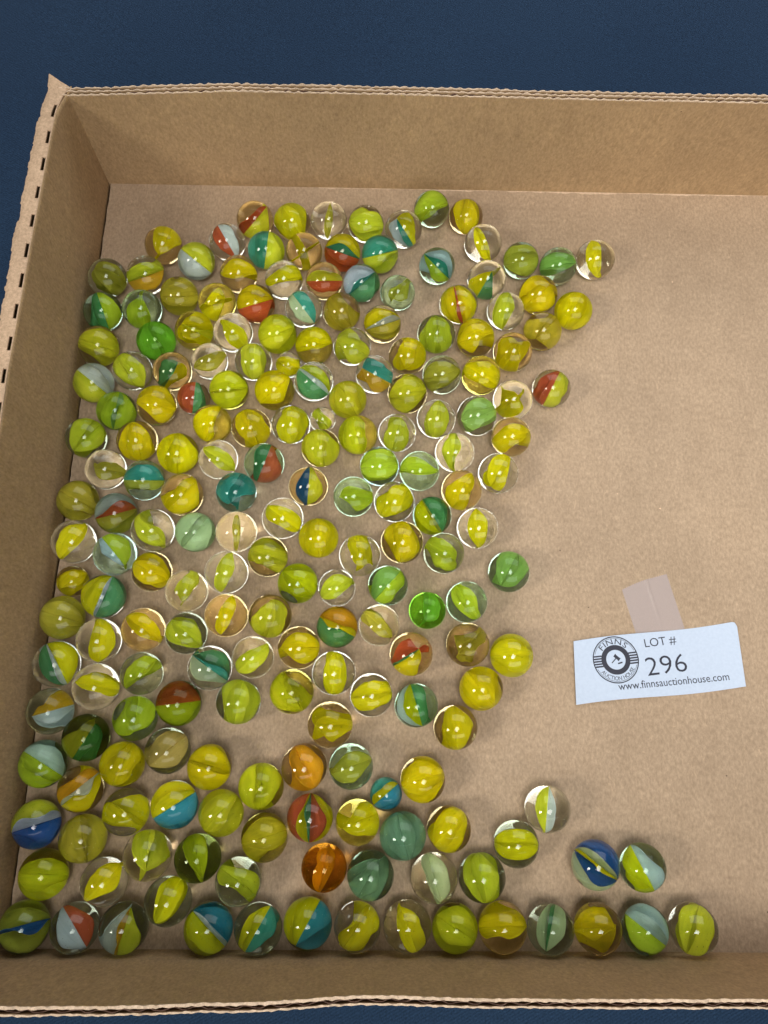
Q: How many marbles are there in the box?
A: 200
